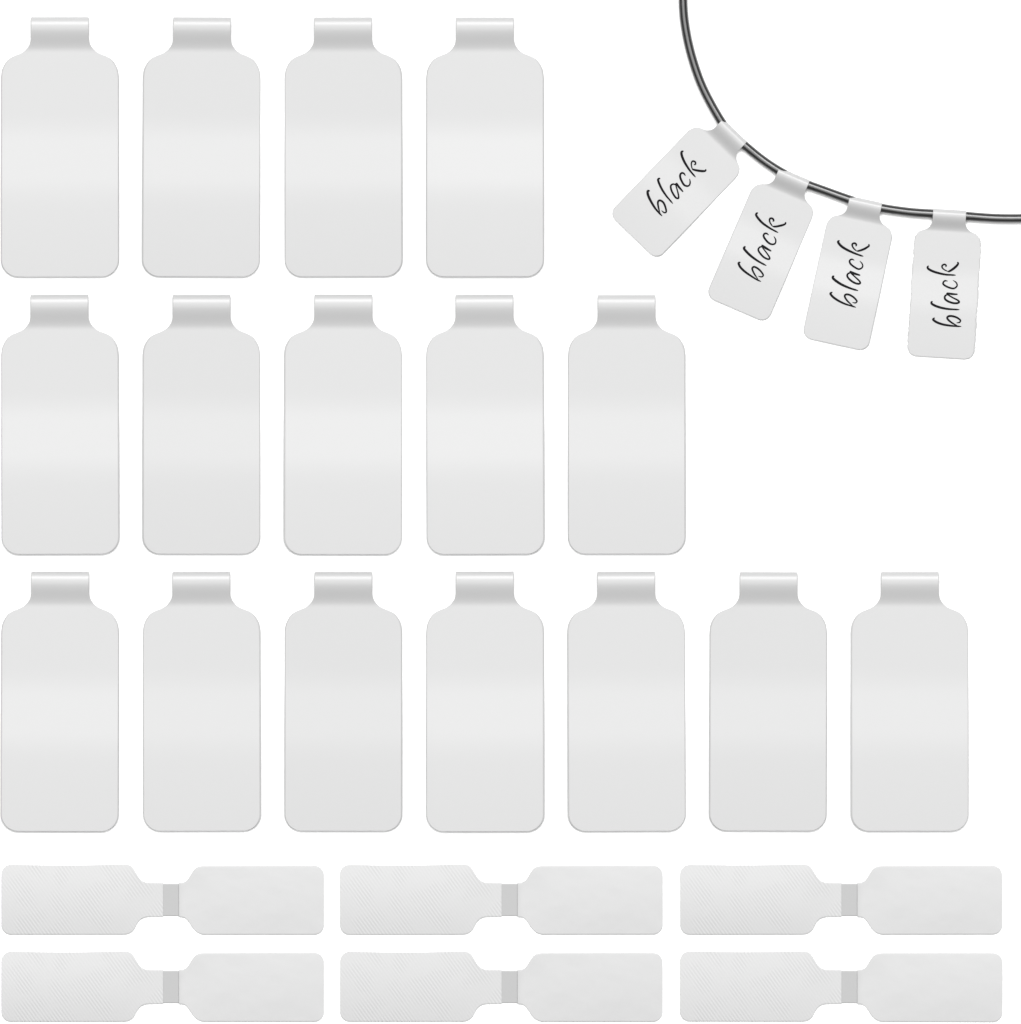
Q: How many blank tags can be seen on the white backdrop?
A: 16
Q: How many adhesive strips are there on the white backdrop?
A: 6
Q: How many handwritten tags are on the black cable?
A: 4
